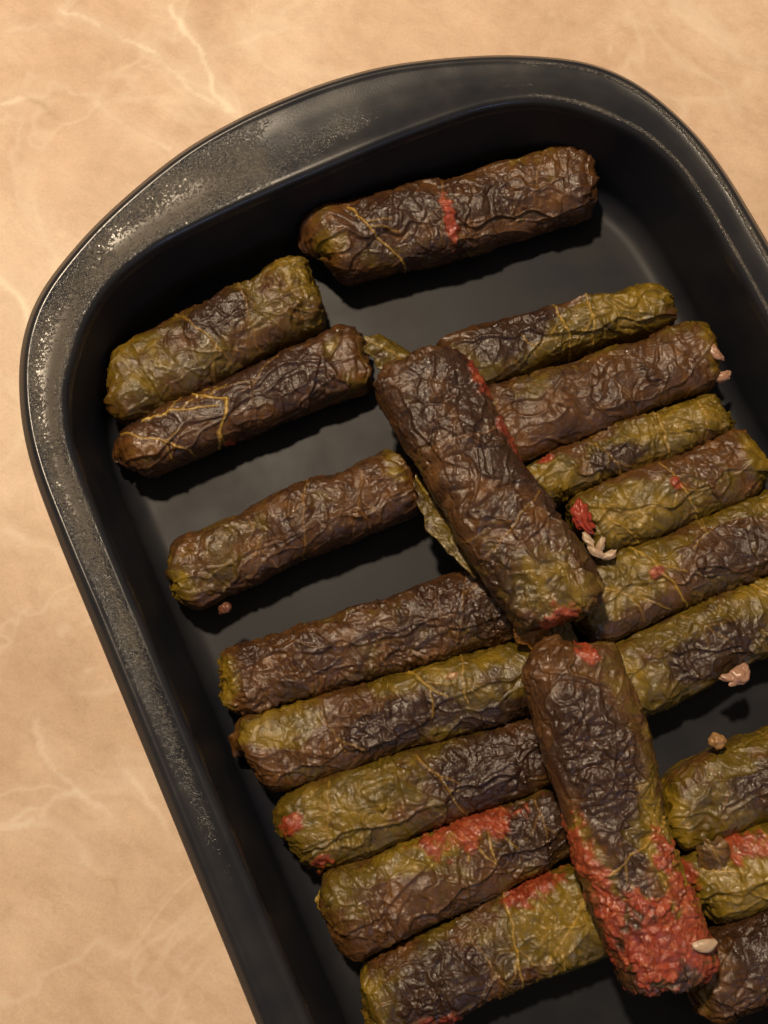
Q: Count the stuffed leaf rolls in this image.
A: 20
